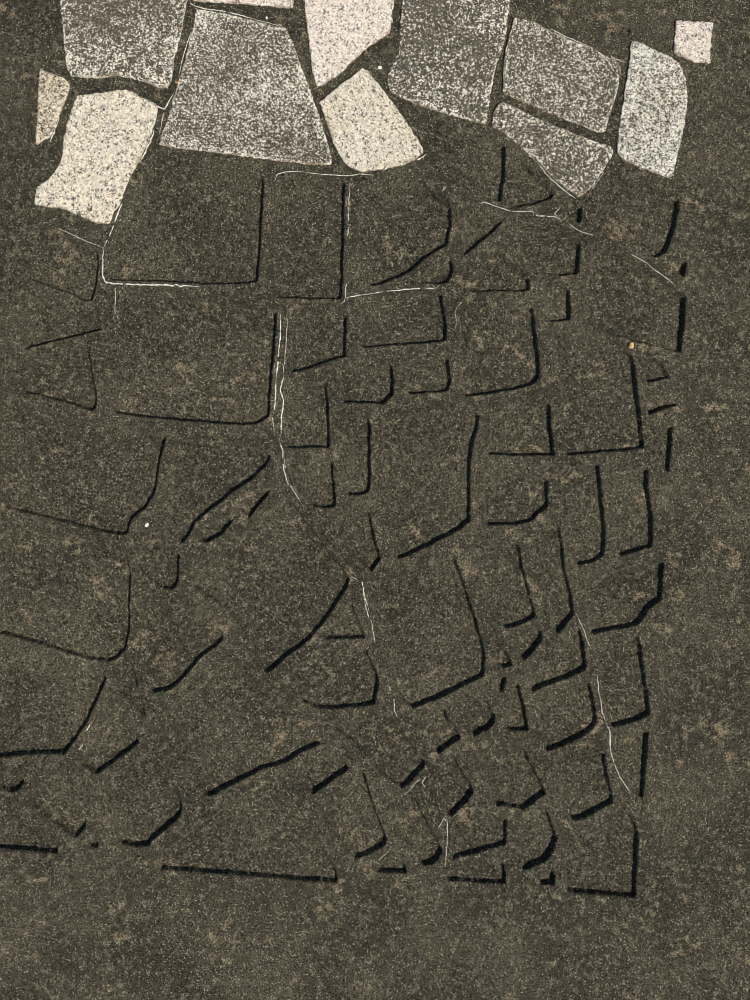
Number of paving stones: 12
